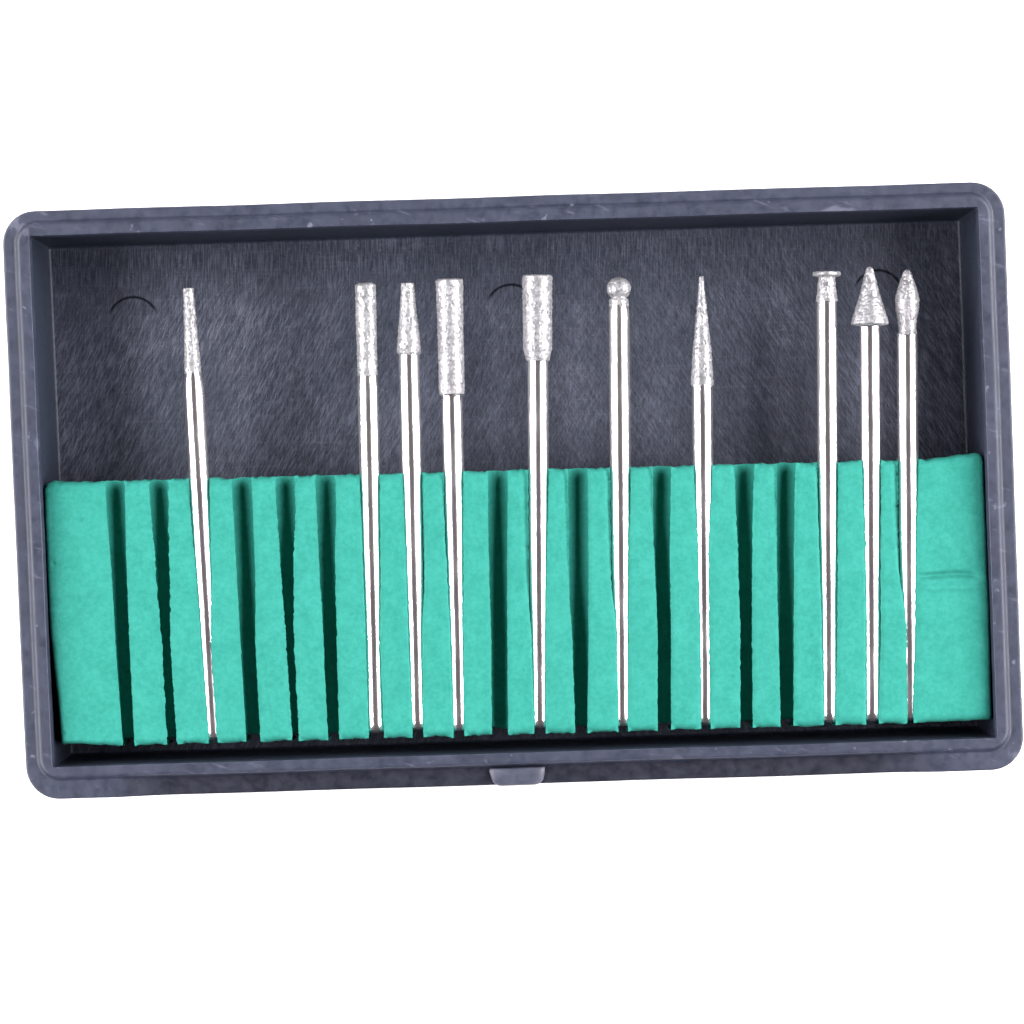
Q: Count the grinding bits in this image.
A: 10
